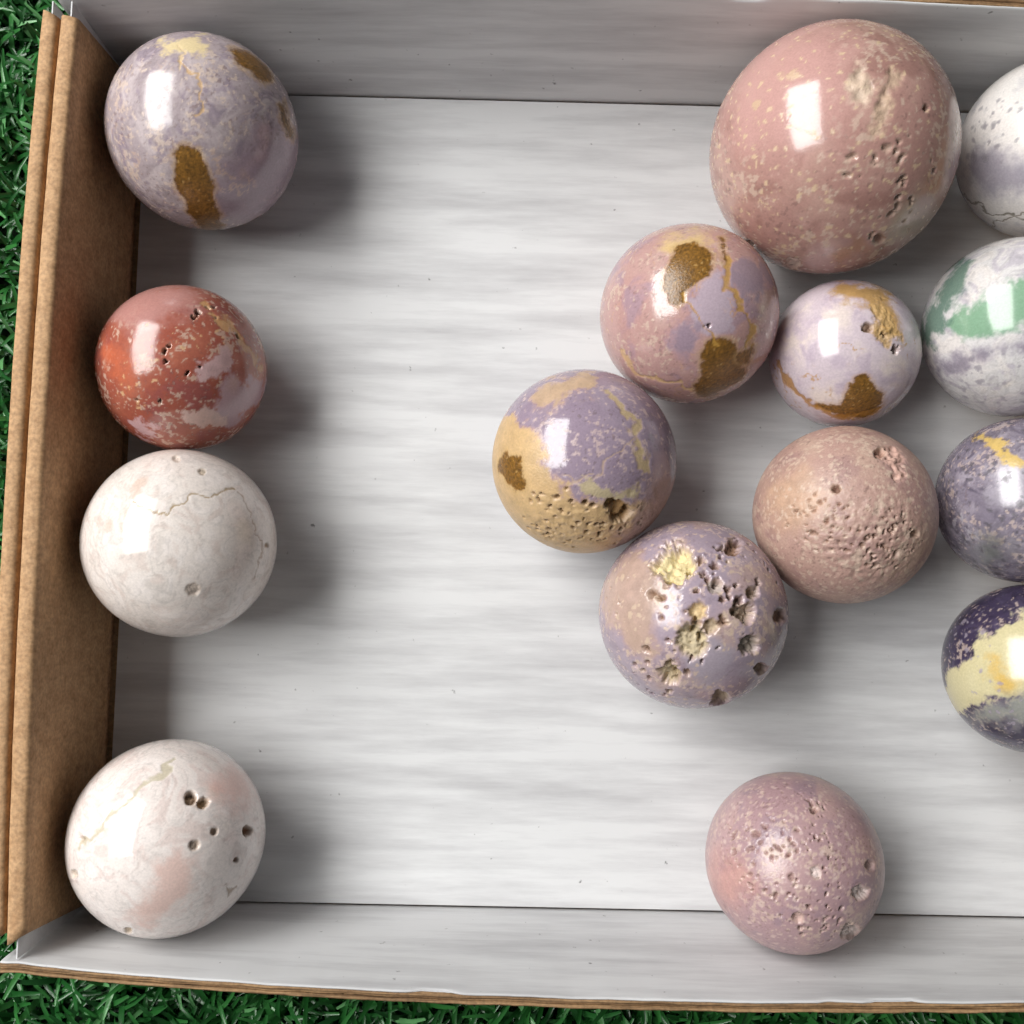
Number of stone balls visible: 15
